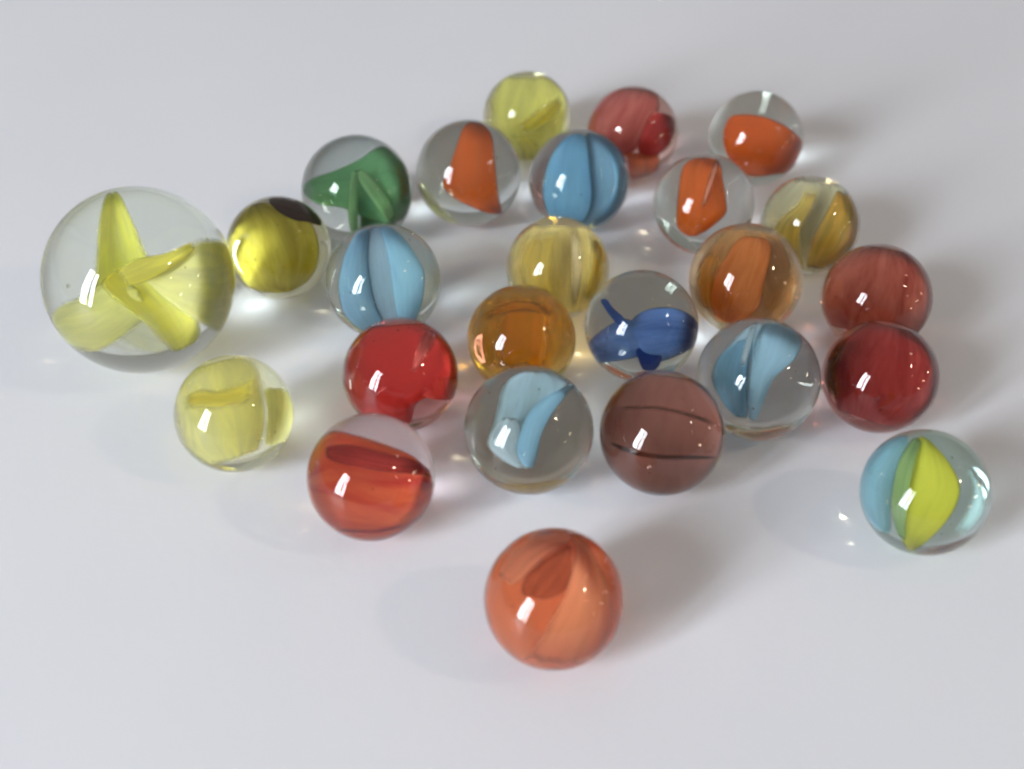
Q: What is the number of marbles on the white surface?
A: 25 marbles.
